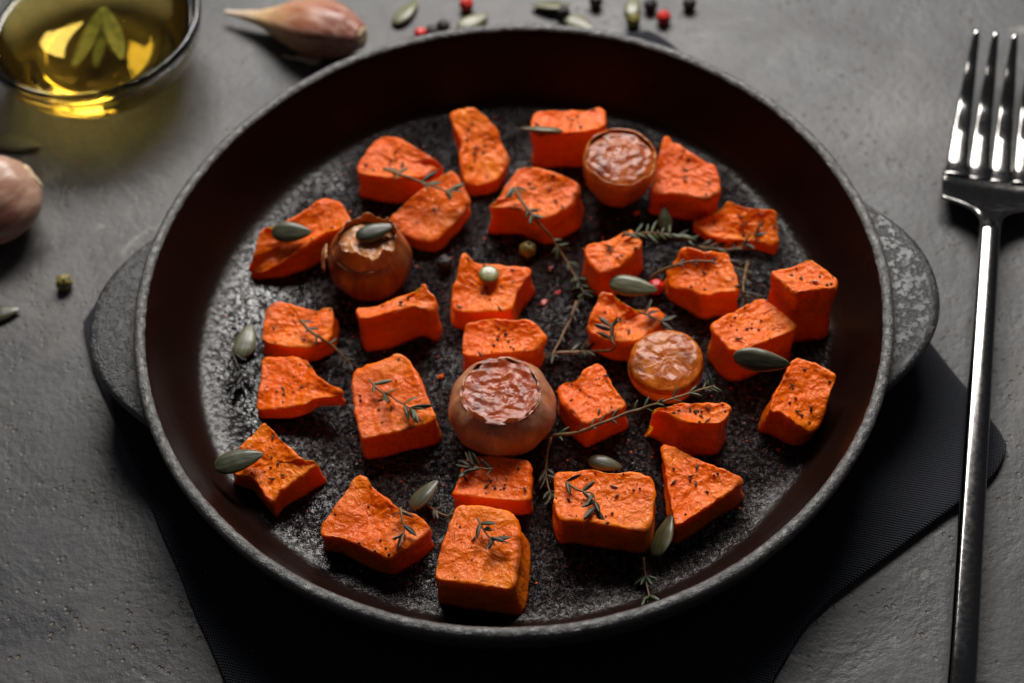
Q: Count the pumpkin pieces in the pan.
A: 28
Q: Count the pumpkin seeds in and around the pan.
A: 18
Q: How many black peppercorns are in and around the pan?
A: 7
